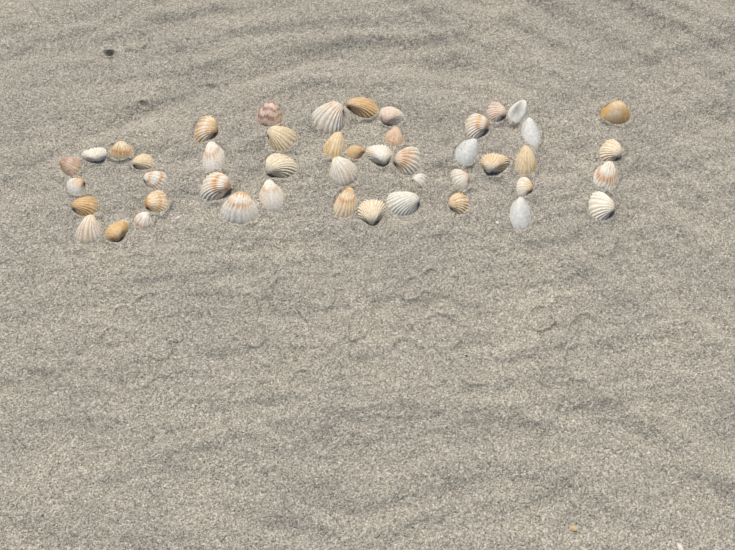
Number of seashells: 47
